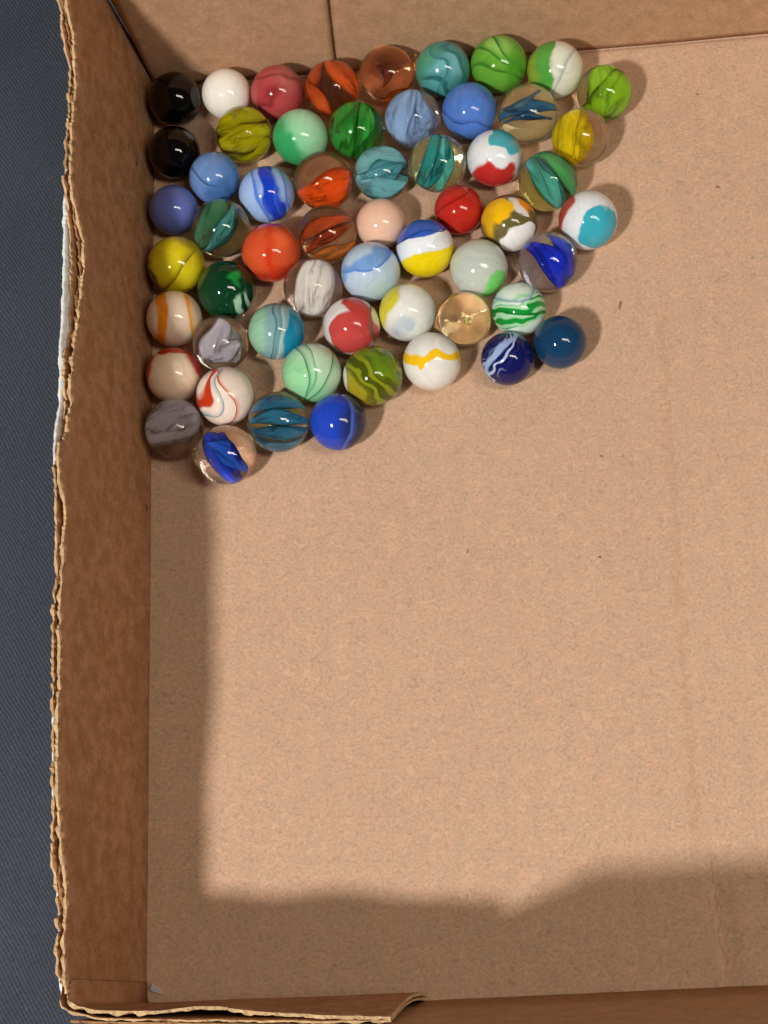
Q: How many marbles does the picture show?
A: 57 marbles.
